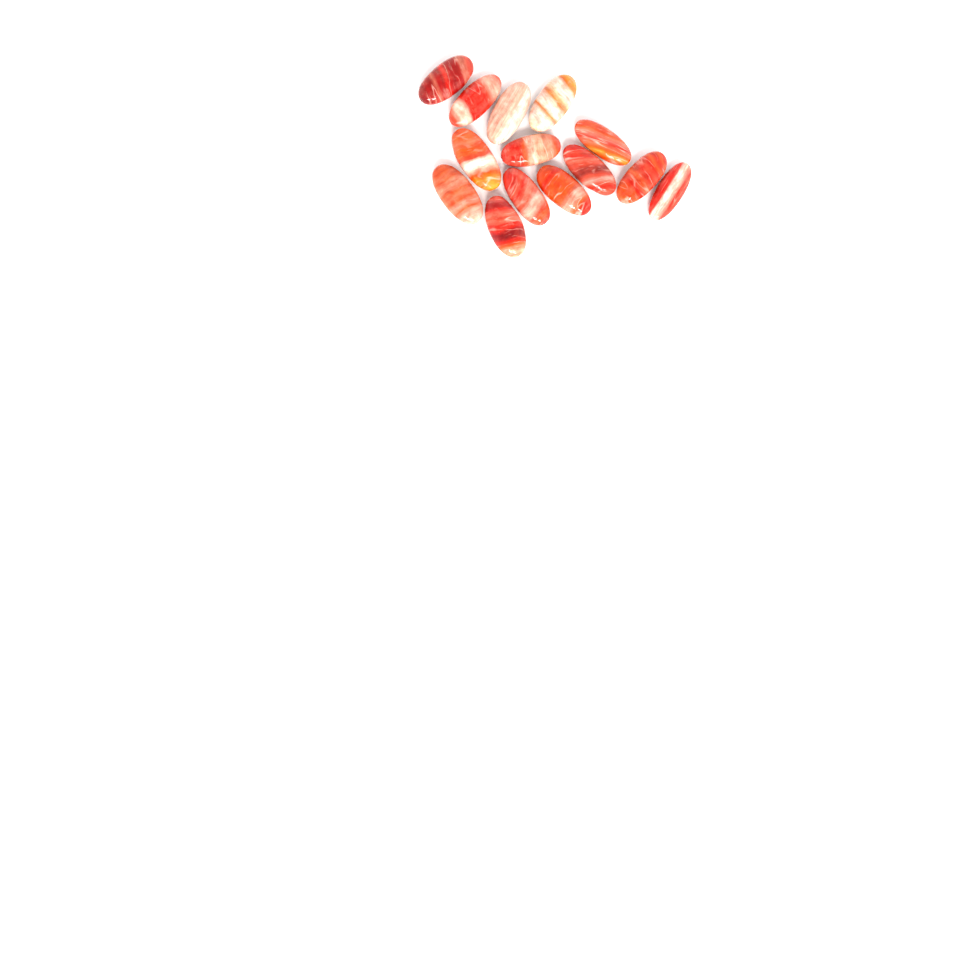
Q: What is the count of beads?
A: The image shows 14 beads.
